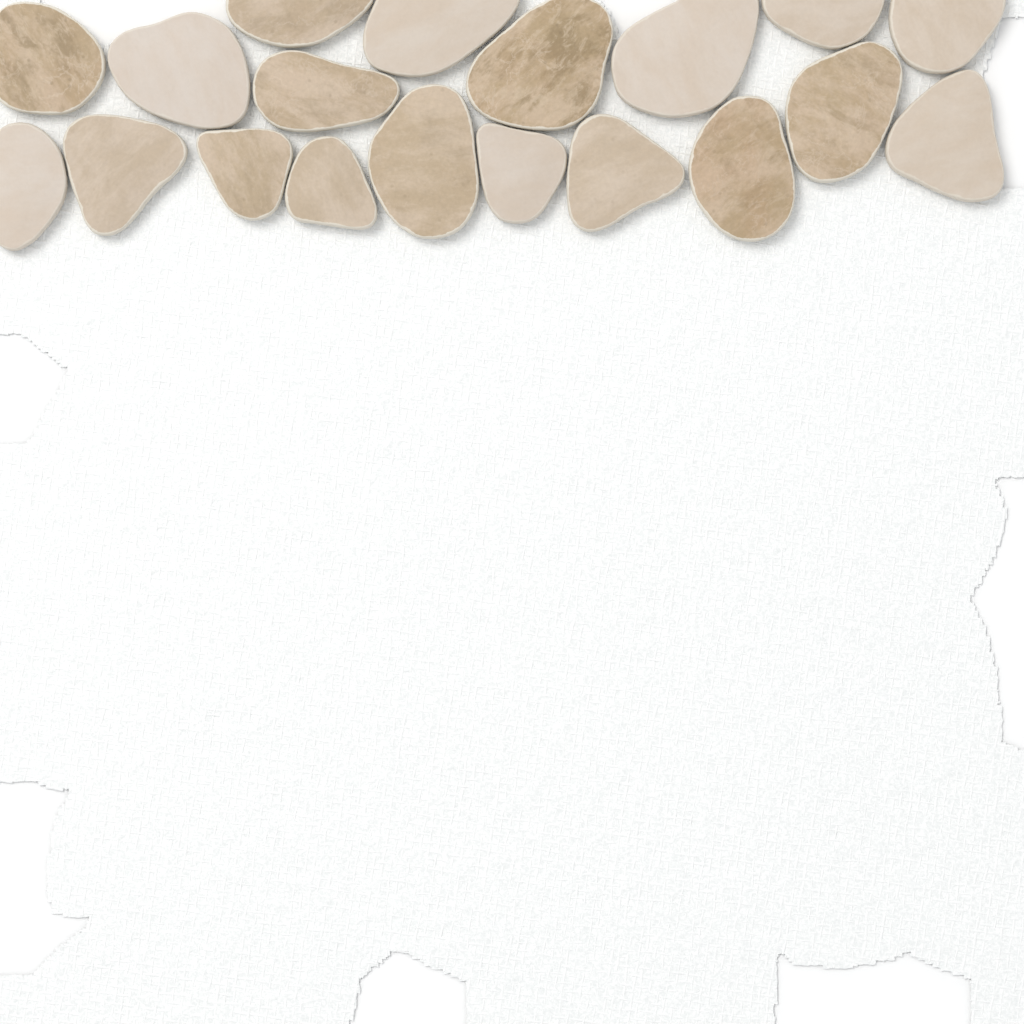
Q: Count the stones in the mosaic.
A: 19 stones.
